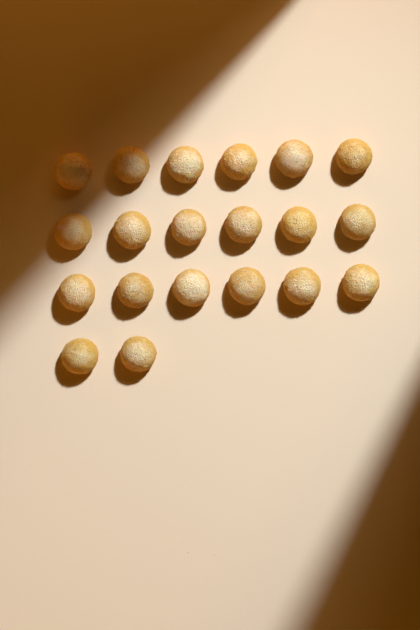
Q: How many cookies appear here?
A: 20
